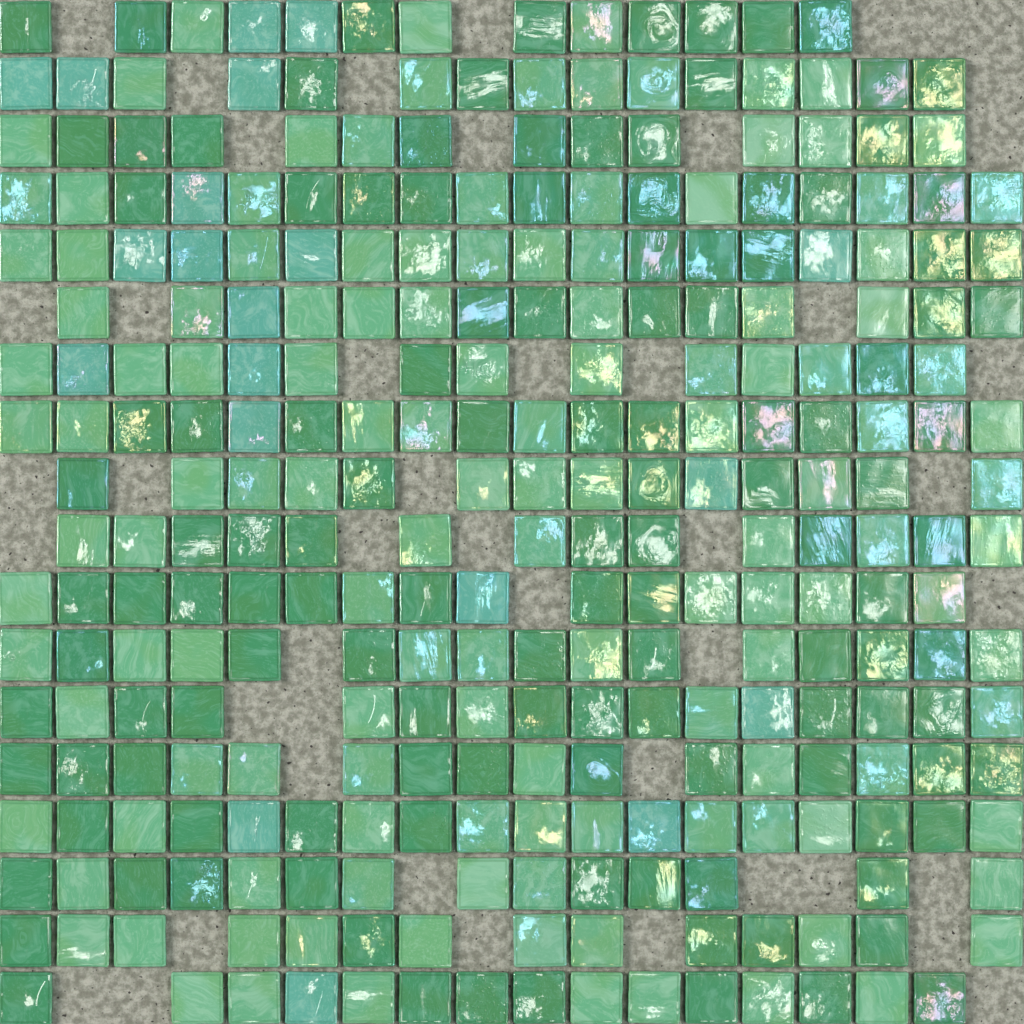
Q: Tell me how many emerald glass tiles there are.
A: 127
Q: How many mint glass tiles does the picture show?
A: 131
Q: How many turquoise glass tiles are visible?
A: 20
